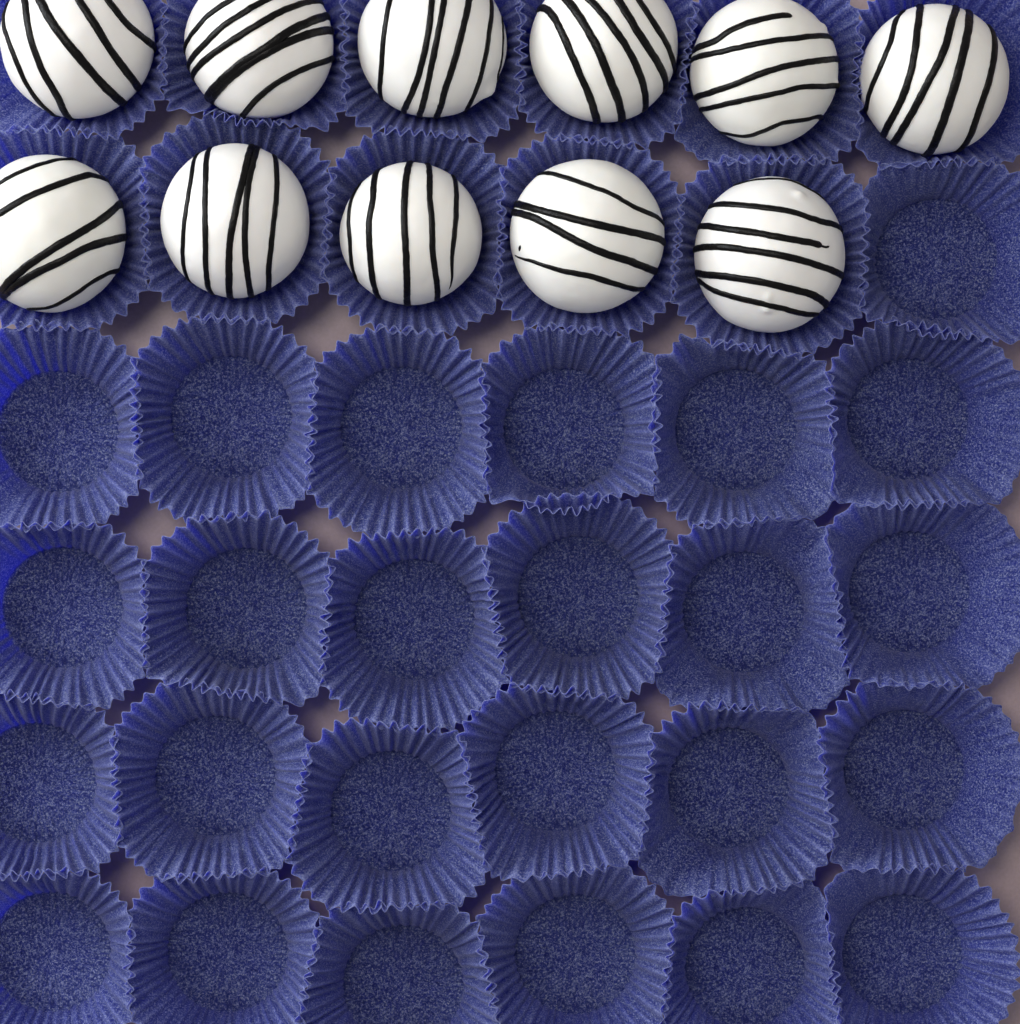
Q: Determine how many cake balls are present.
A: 11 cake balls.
